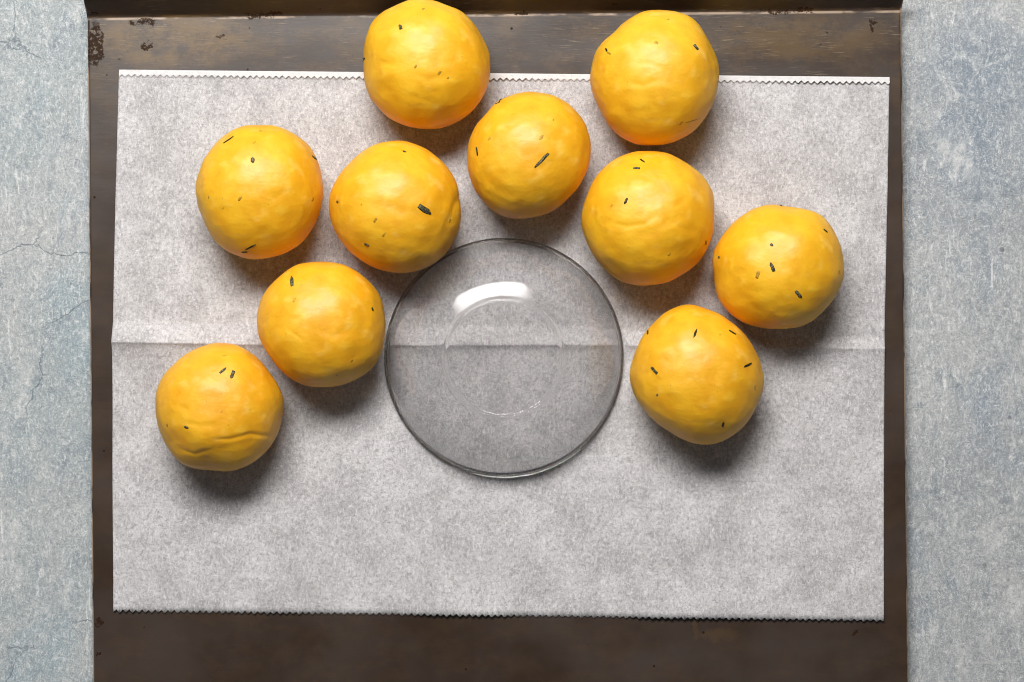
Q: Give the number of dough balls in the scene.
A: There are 10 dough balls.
